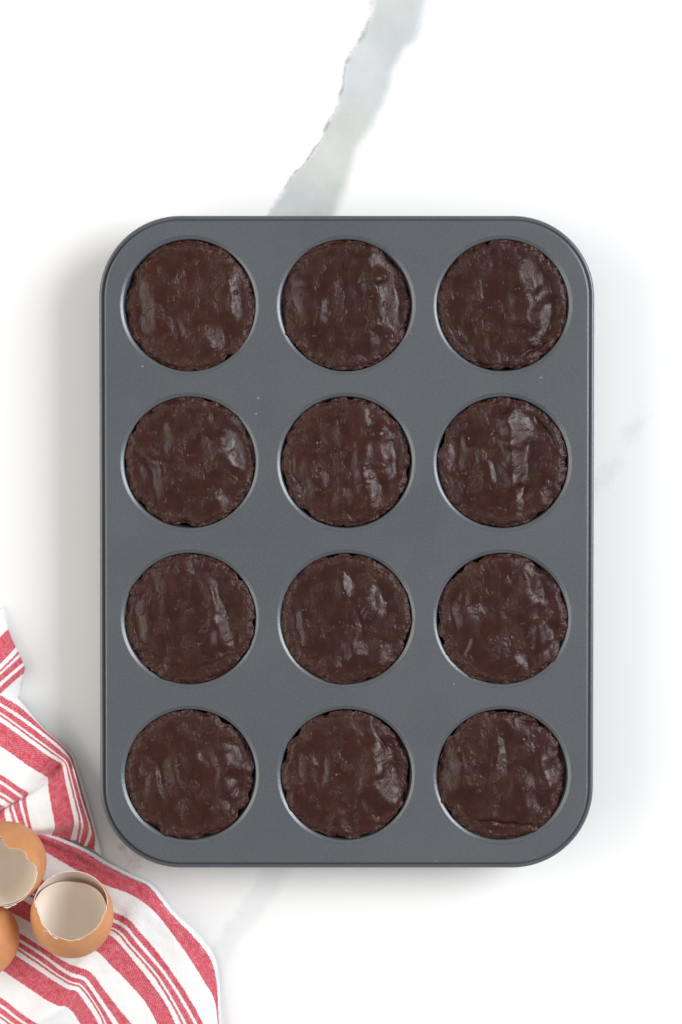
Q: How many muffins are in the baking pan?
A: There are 12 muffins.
